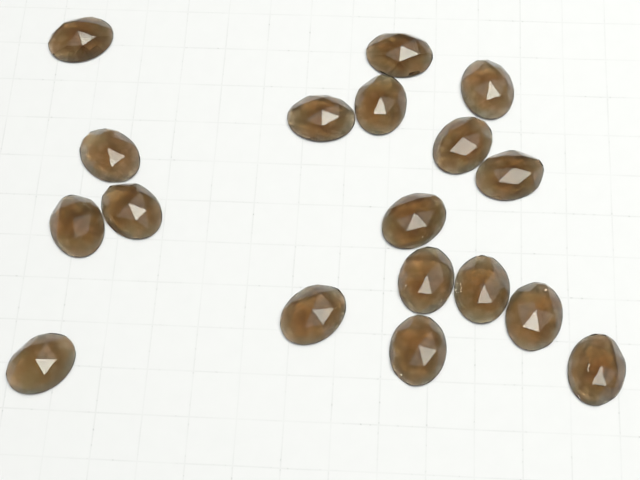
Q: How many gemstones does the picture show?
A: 18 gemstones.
